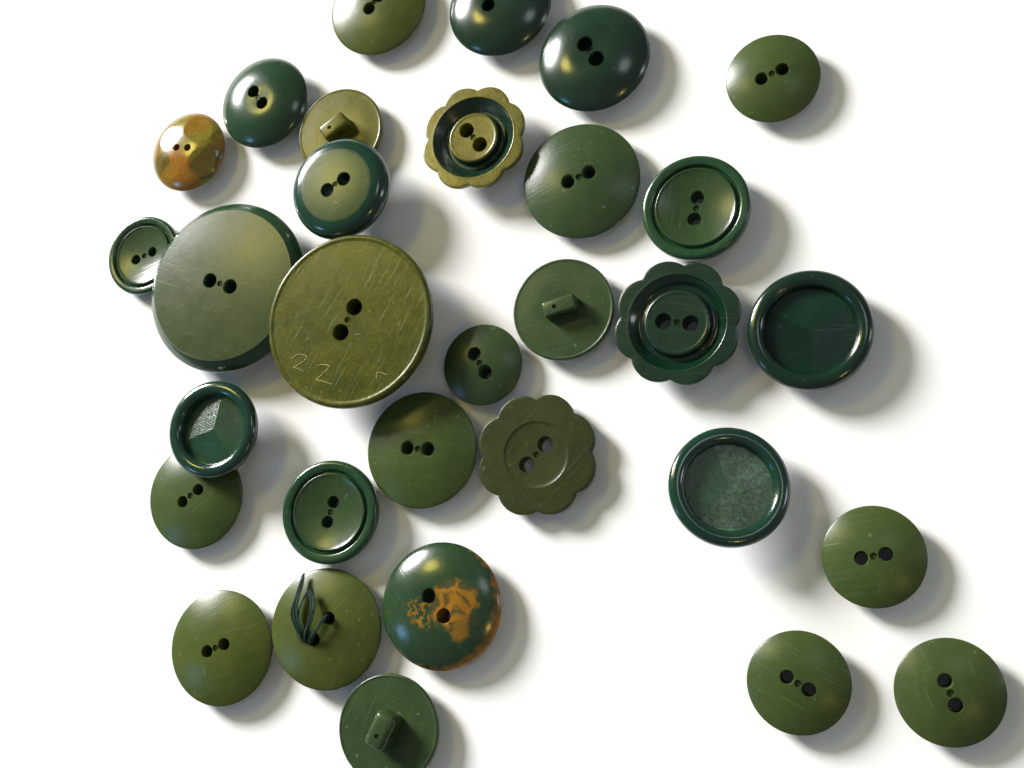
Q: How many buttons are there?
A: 31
